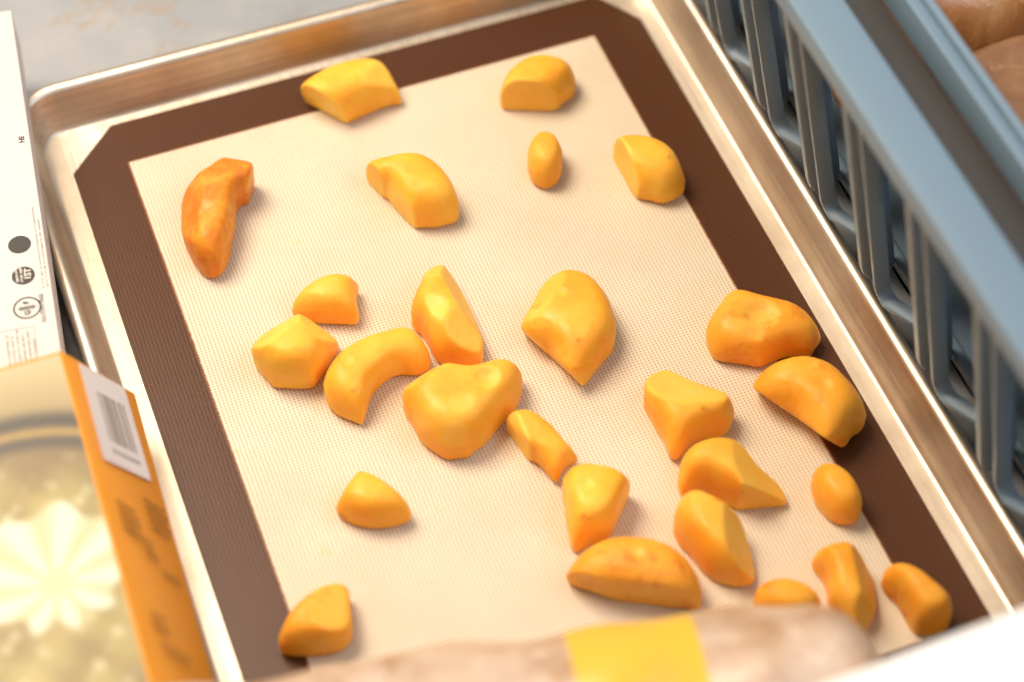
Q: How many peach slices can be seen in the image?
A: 26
